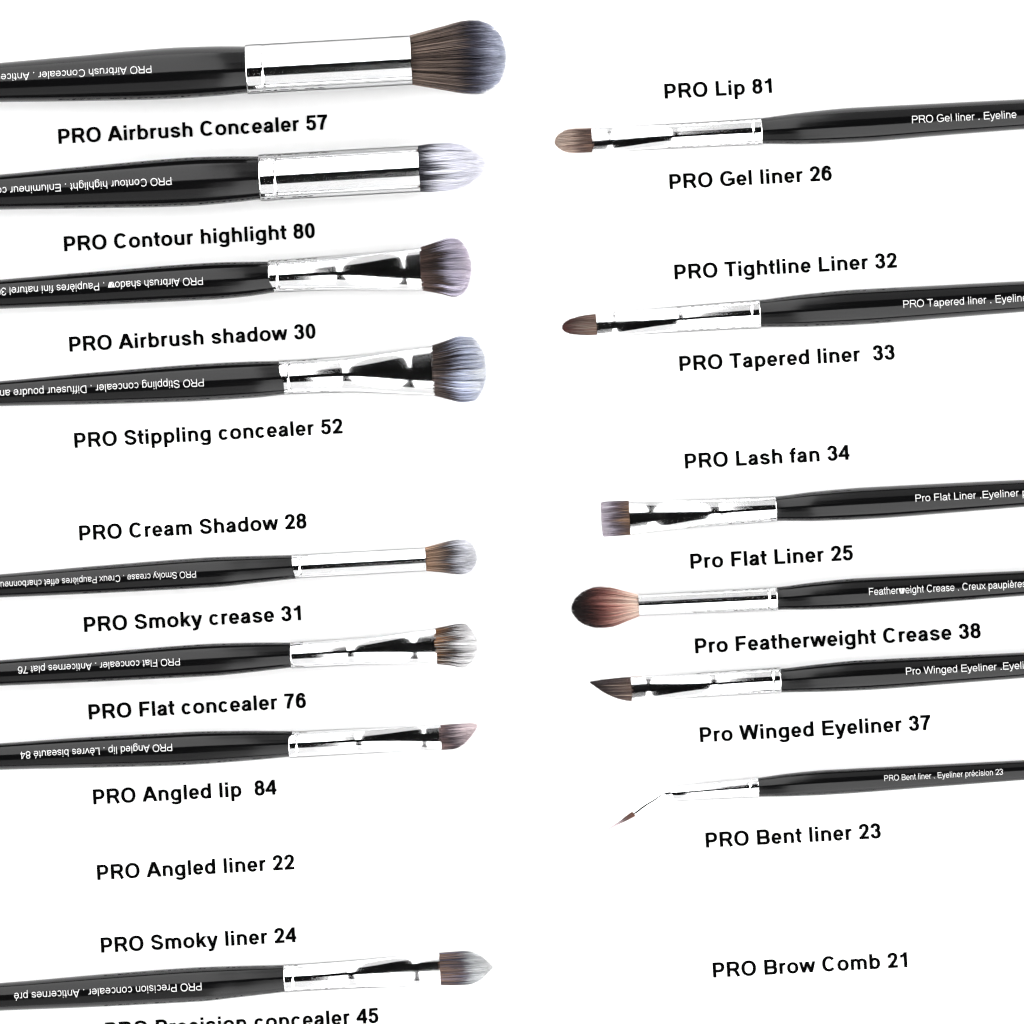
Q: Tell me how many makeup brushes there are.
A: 14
